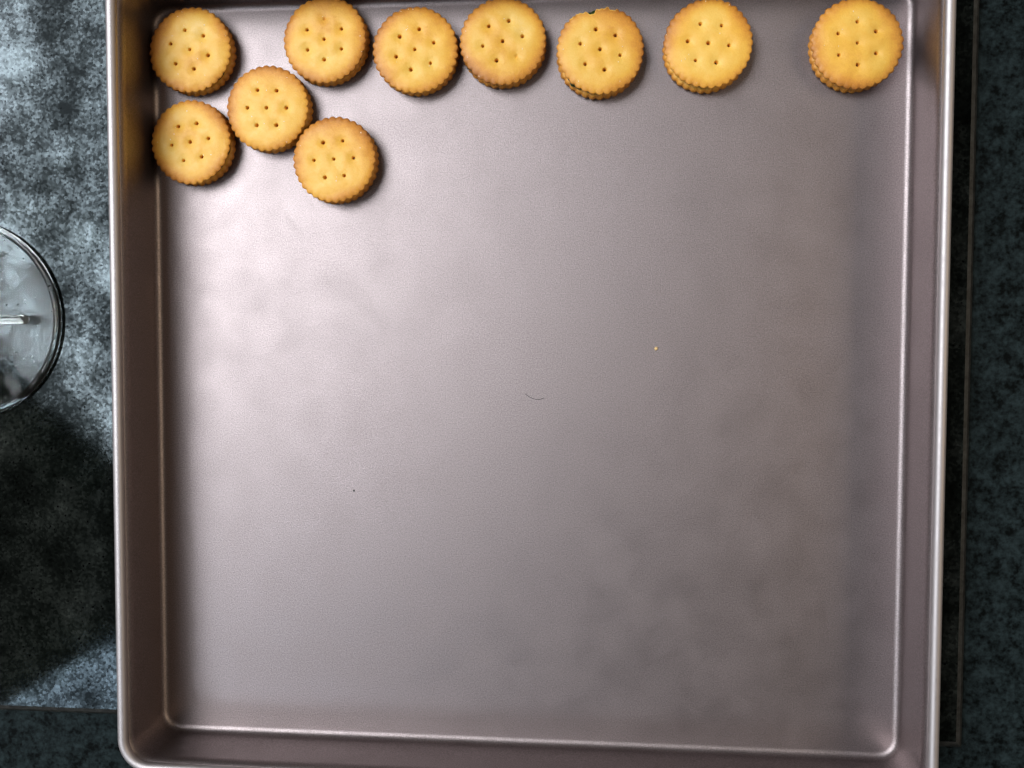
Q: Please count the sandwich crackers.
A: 10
